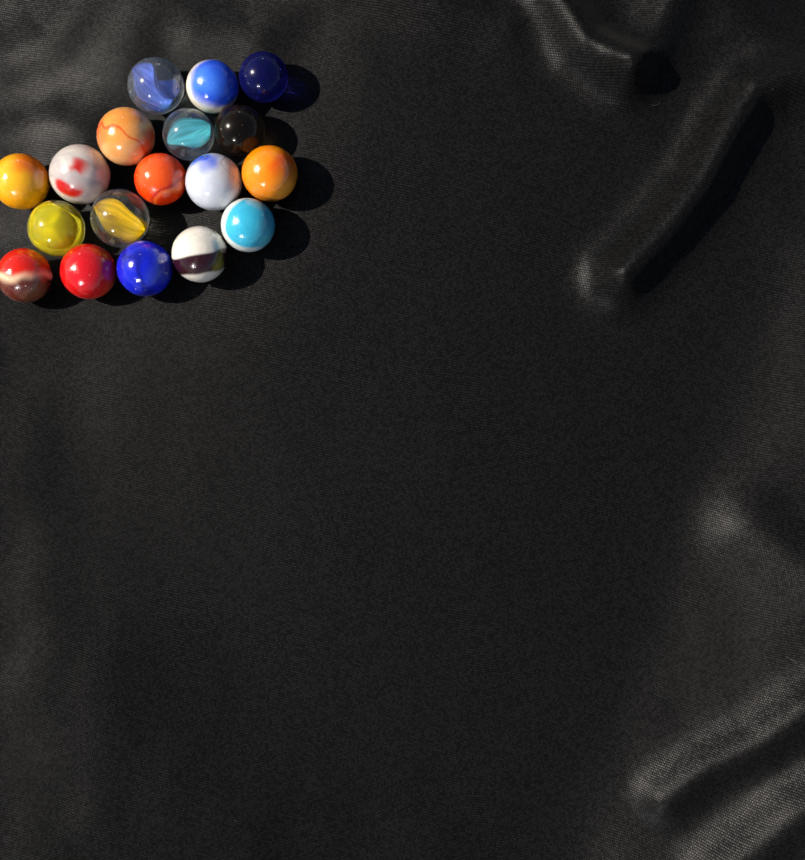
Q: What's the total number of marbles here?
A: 18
